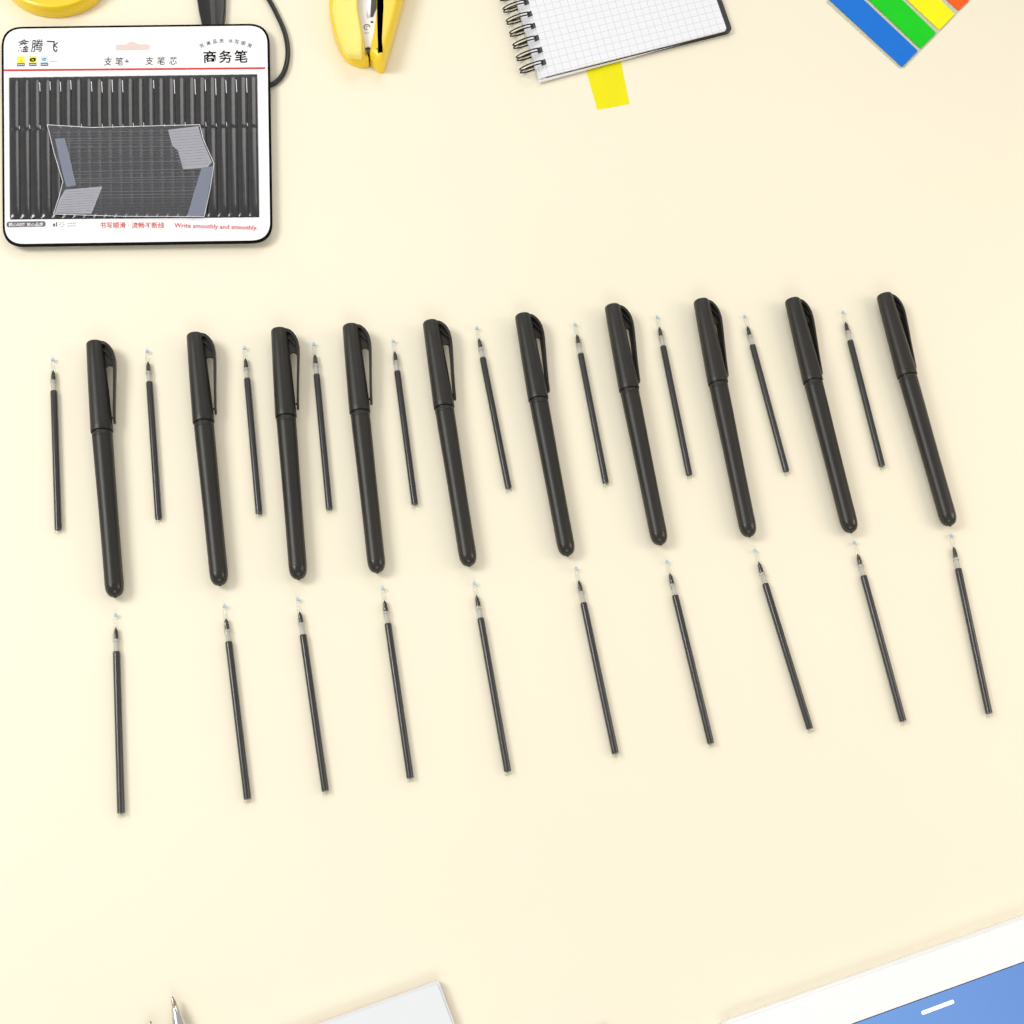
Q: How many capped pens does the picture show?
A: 10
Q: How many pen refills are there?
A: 20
